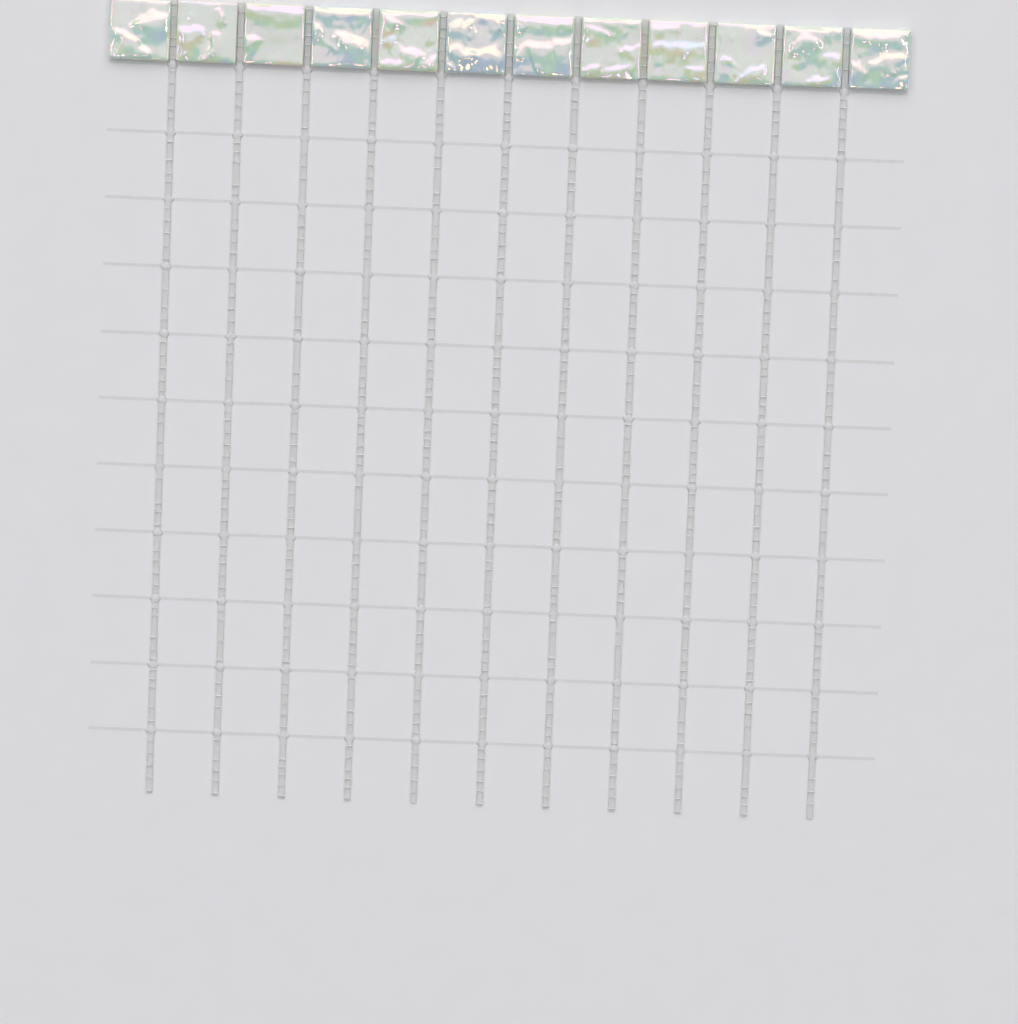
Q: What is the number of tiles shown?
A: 12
